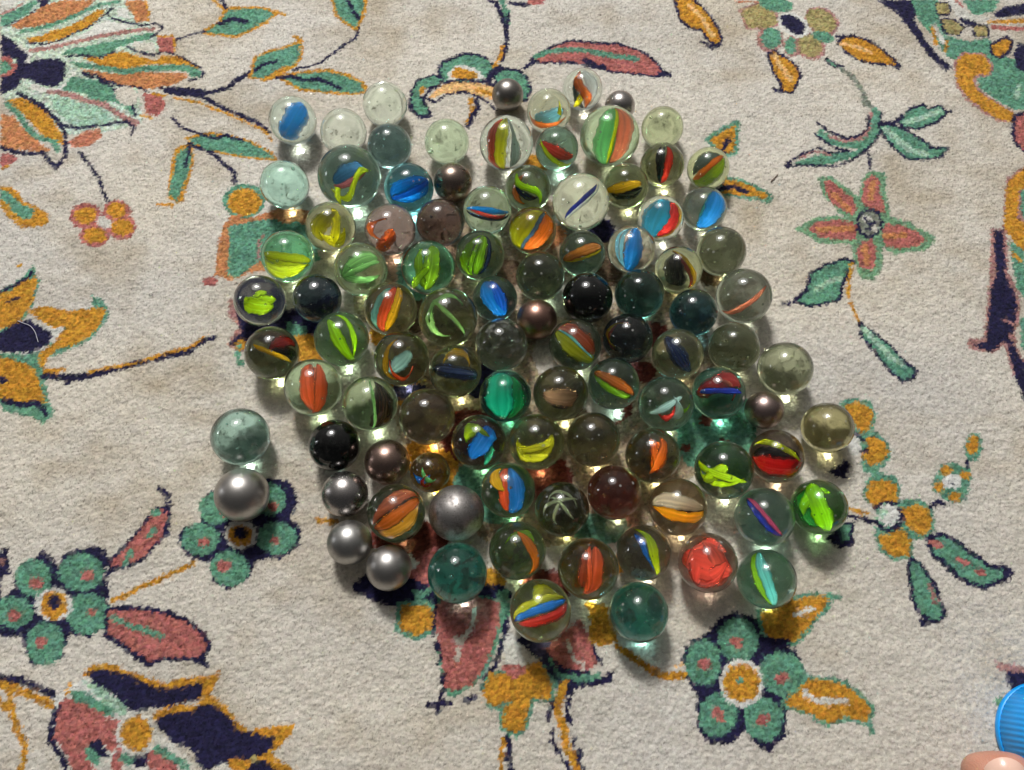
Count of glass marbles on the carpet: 87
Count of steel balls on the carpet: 11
